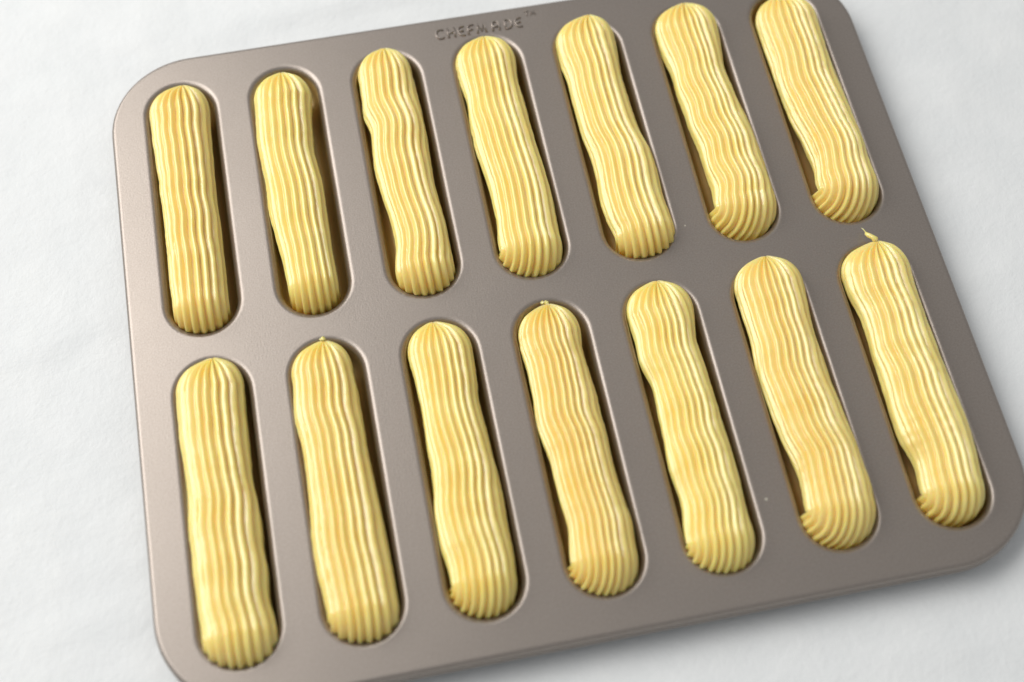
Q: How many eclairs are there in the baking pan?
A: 14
